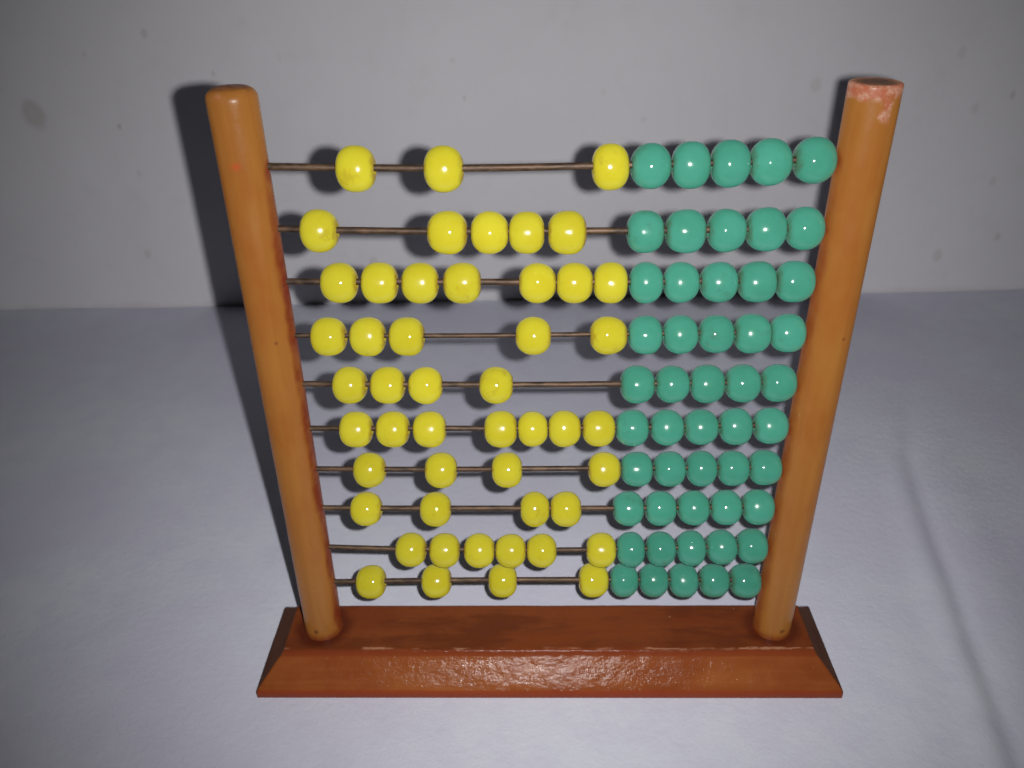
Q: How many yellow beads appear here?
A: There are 49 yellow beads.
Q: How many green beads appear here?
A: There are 50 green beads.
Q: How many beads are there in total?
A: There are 99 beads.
